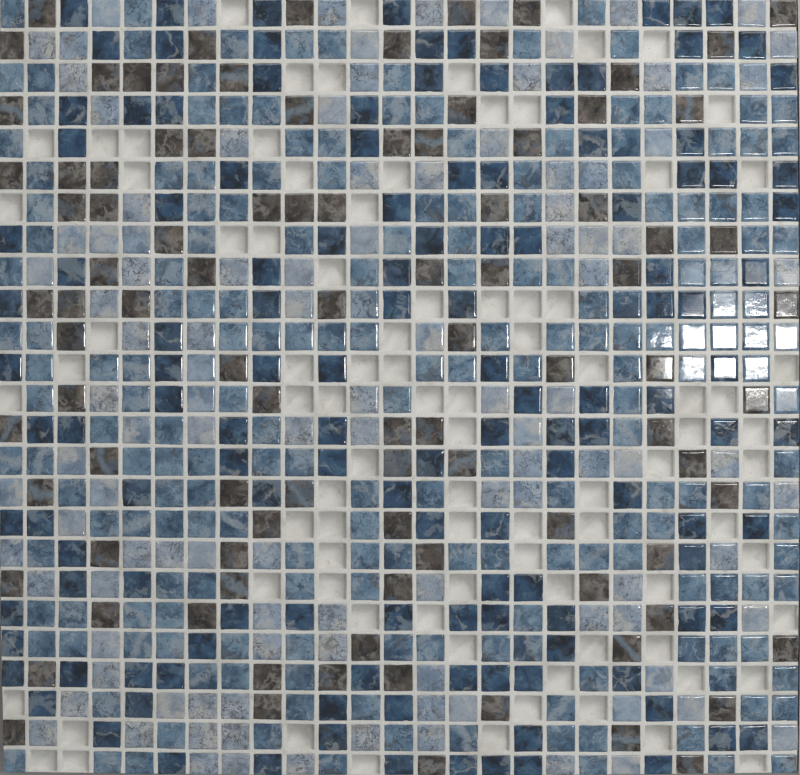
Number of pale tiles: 111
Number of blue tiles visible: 197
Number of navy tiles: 133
